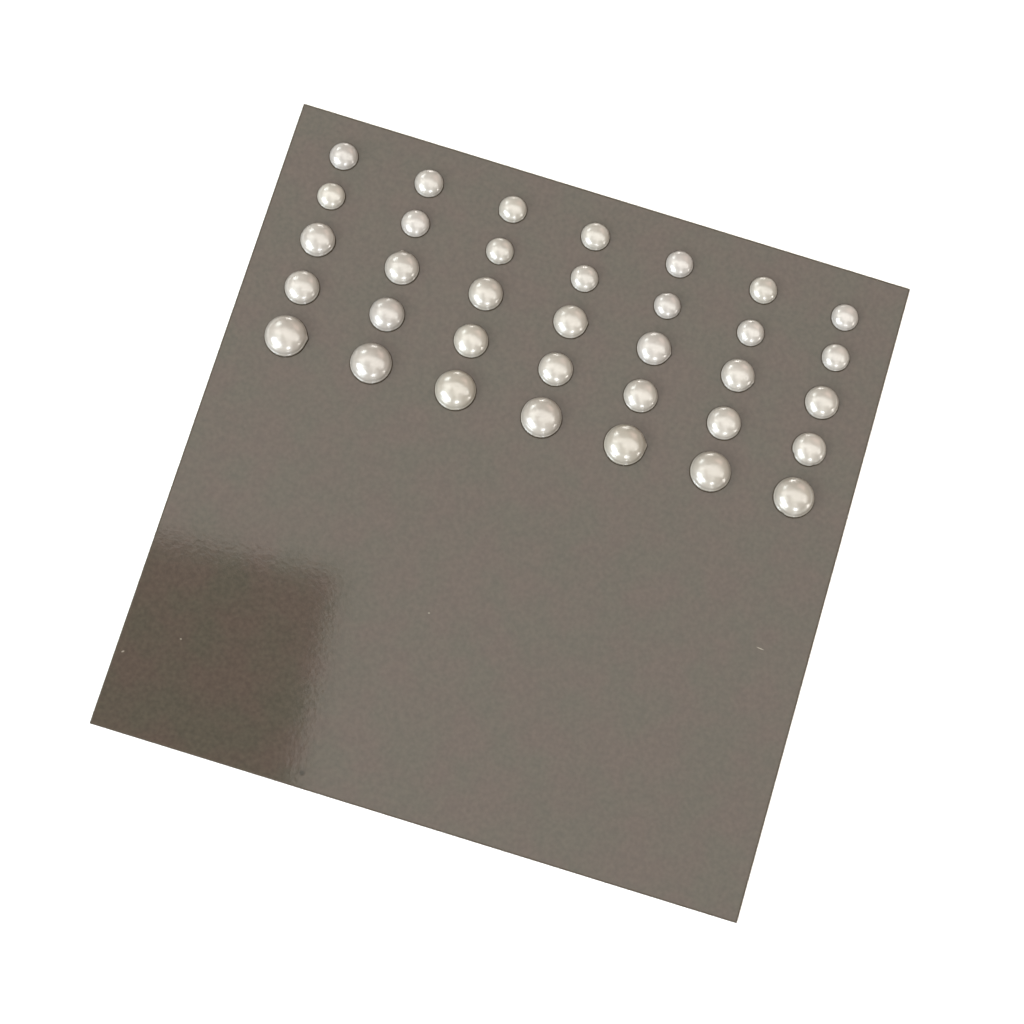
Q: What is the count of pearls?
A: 35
